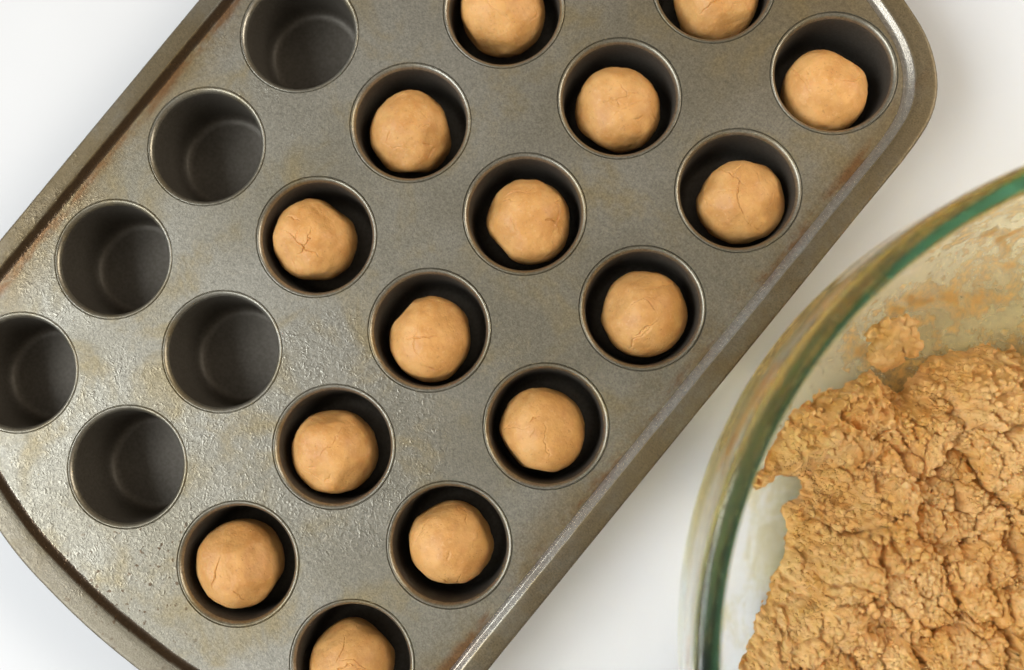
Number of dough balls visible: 15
